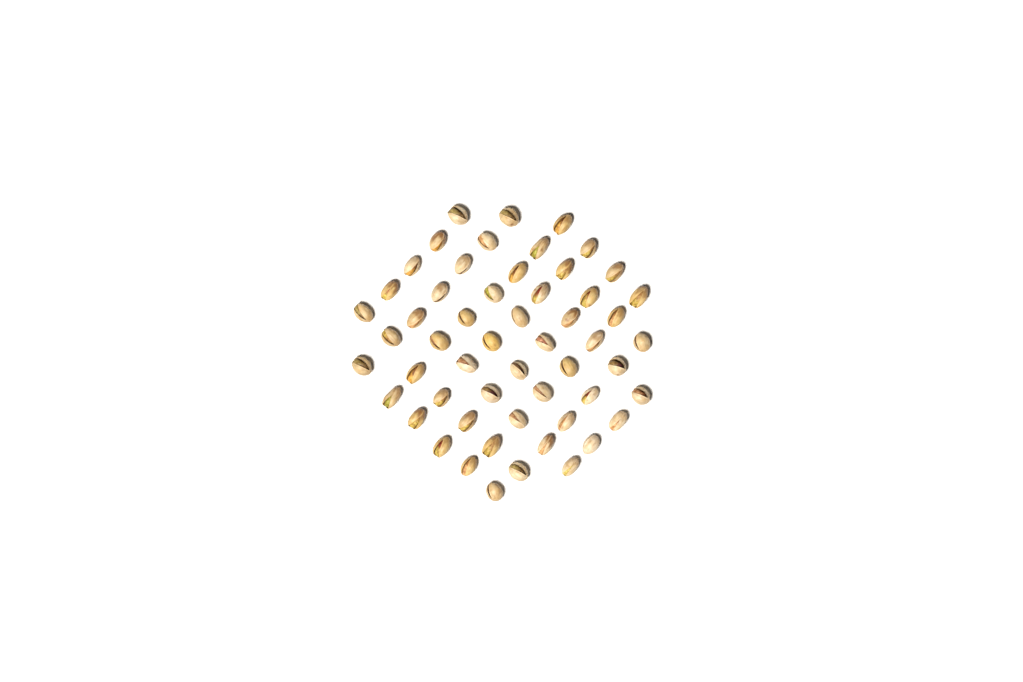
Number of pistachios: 55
